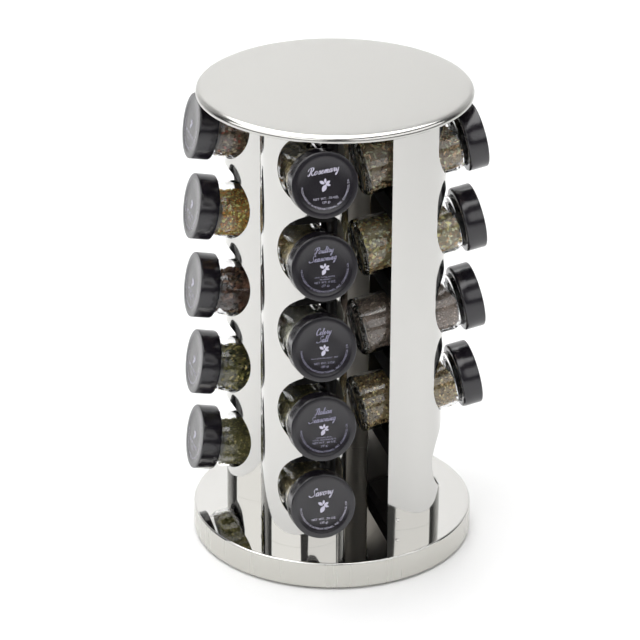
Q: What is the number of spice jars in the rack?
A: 14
